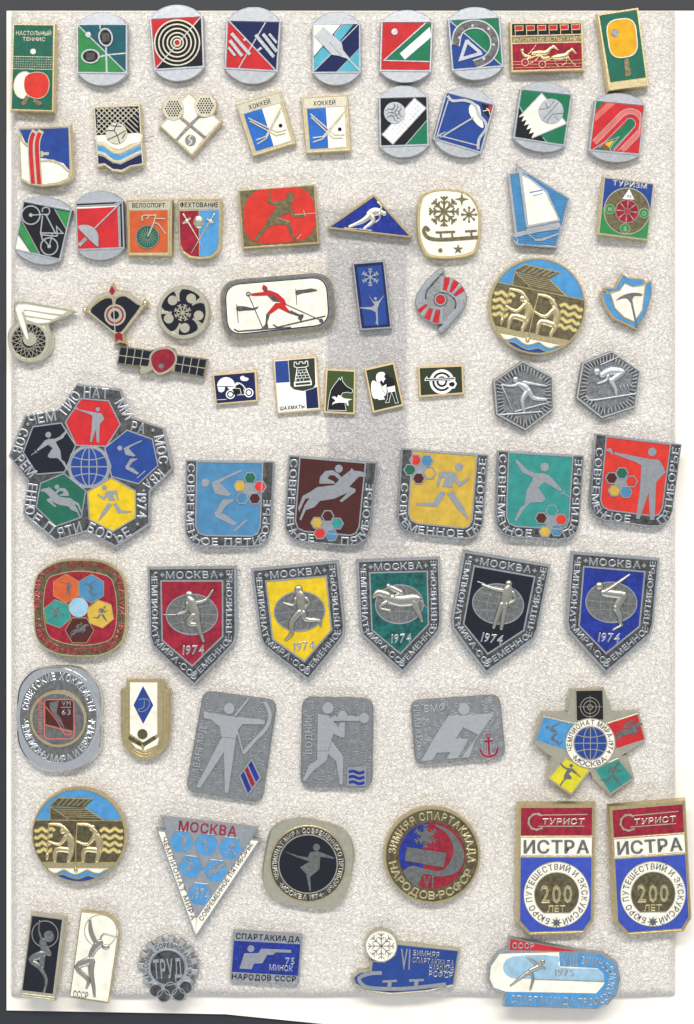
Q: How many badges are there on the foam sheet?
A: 73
